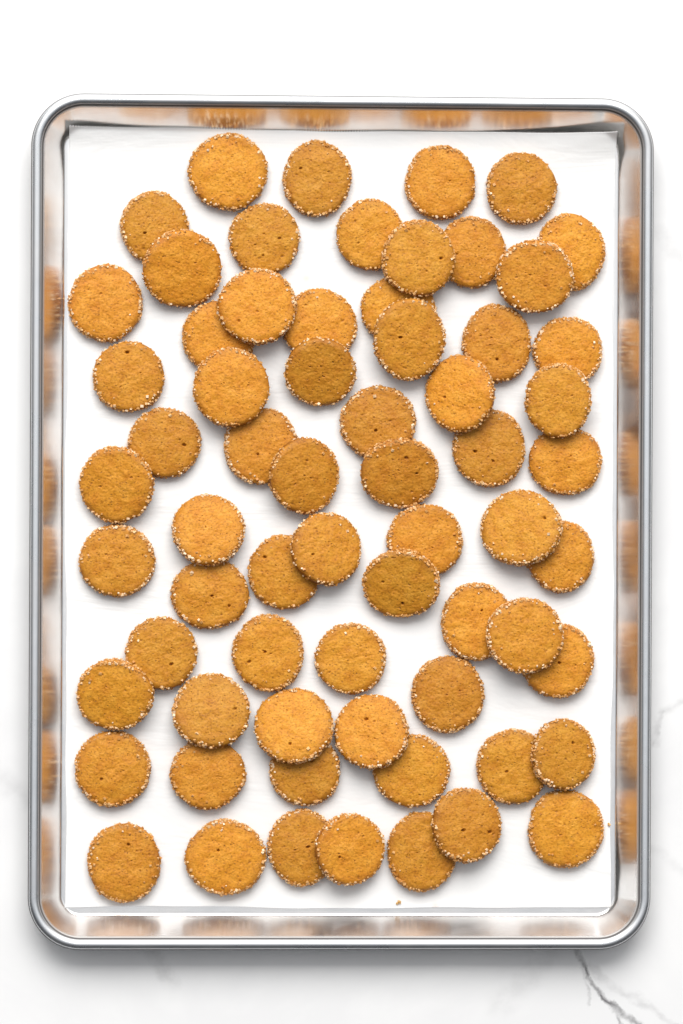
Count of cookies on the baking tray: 66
